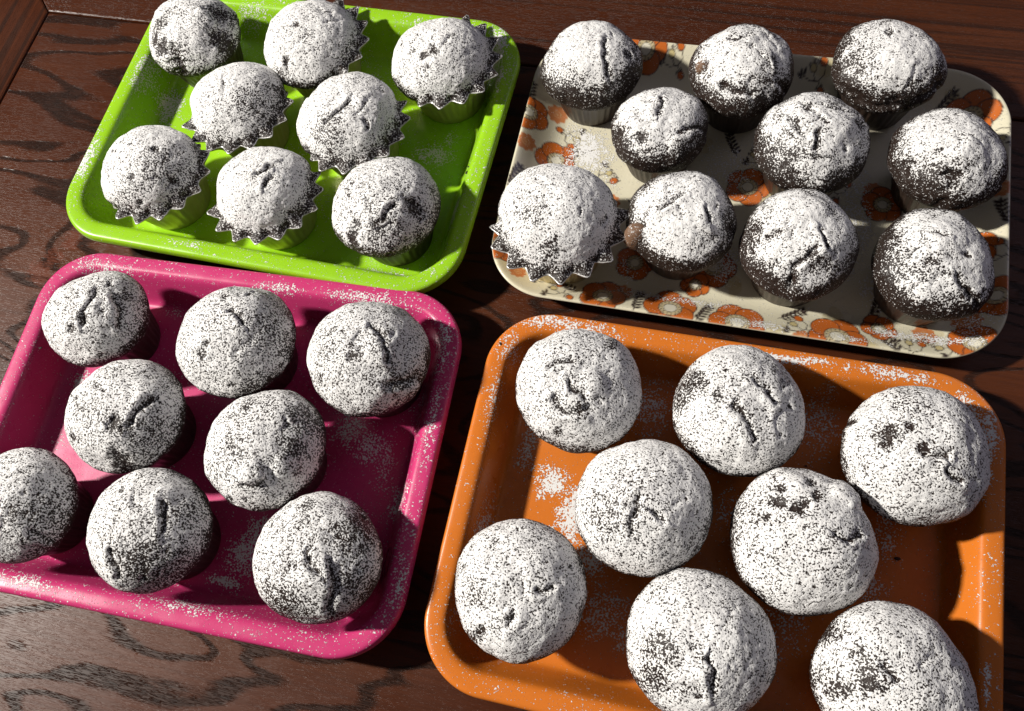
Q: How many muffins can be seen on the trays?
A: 34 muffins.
